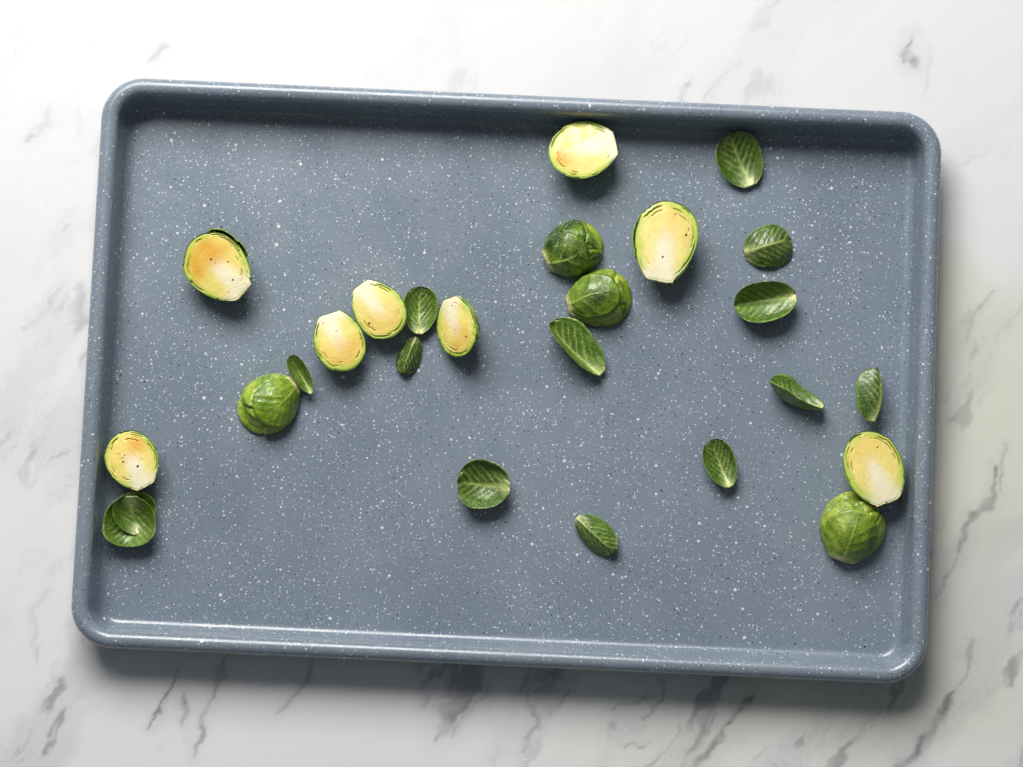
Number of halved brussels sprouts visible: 12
